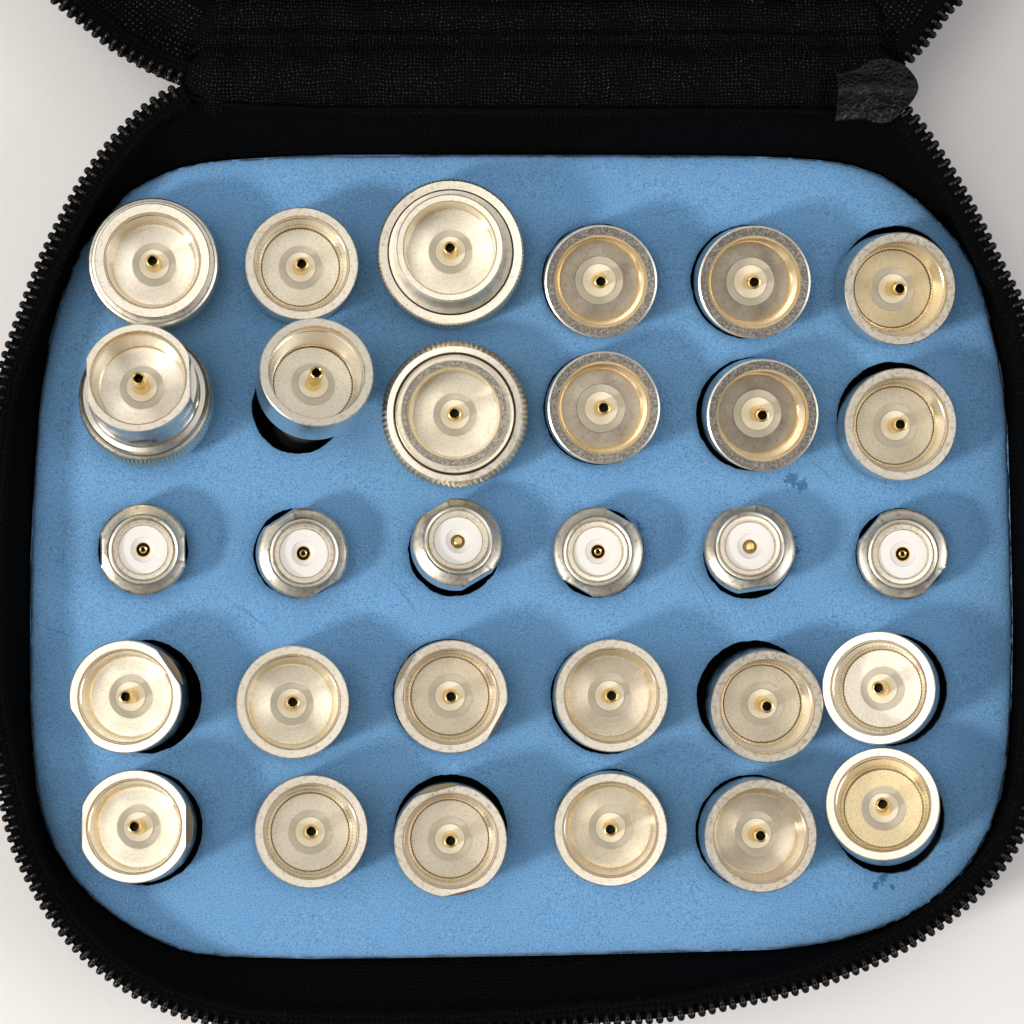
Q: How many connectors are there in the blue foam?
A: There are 30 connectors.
